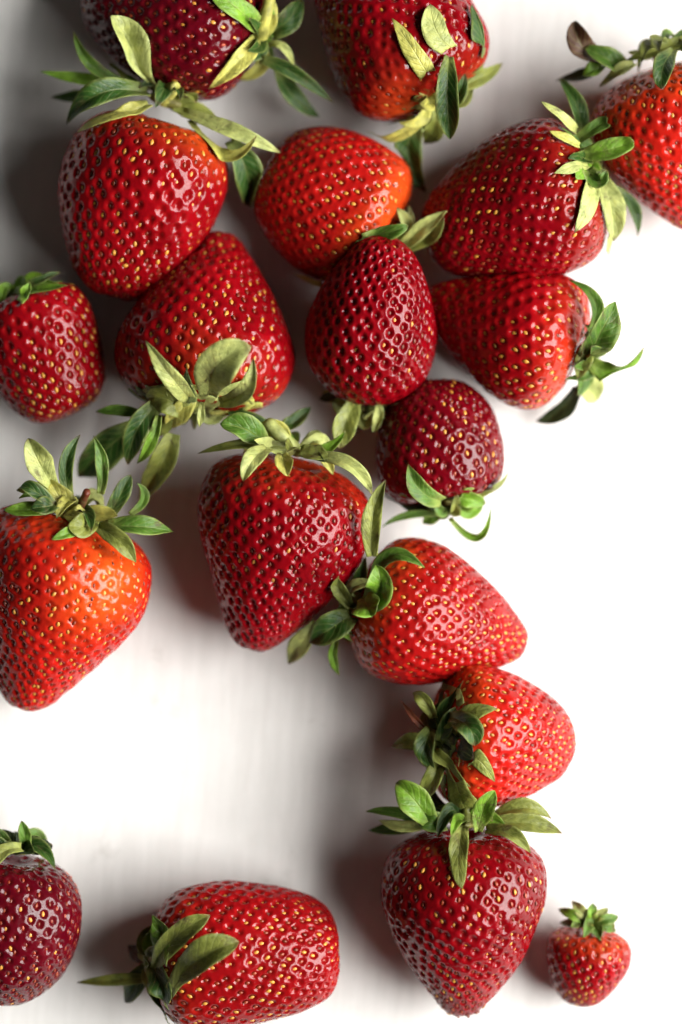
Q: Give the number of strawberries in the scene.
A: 19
